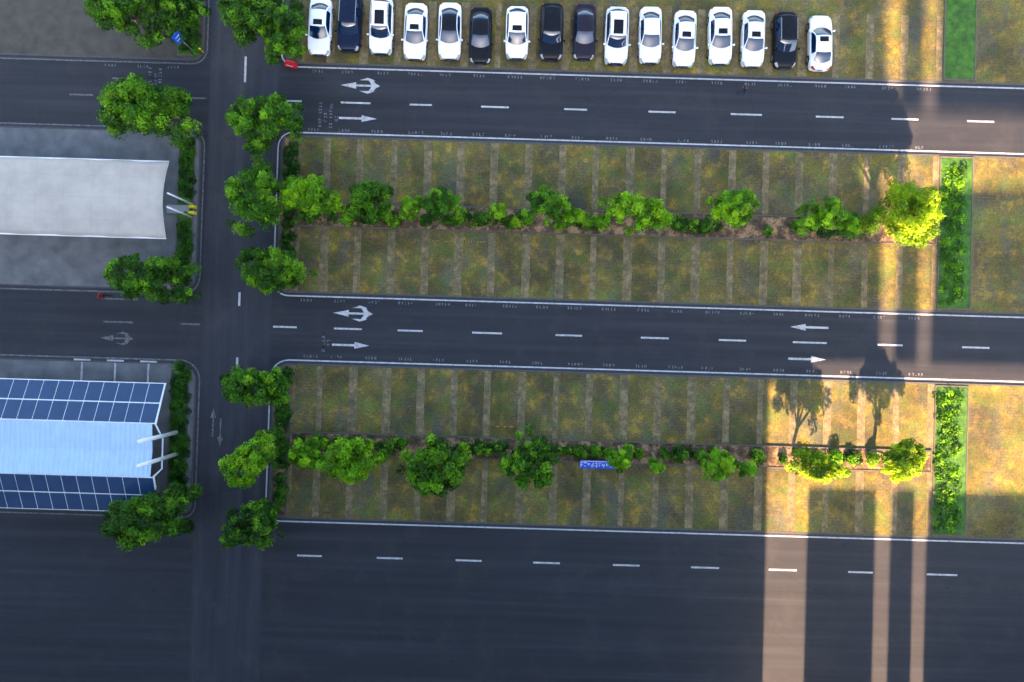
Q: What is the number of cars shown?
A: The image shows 16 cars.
